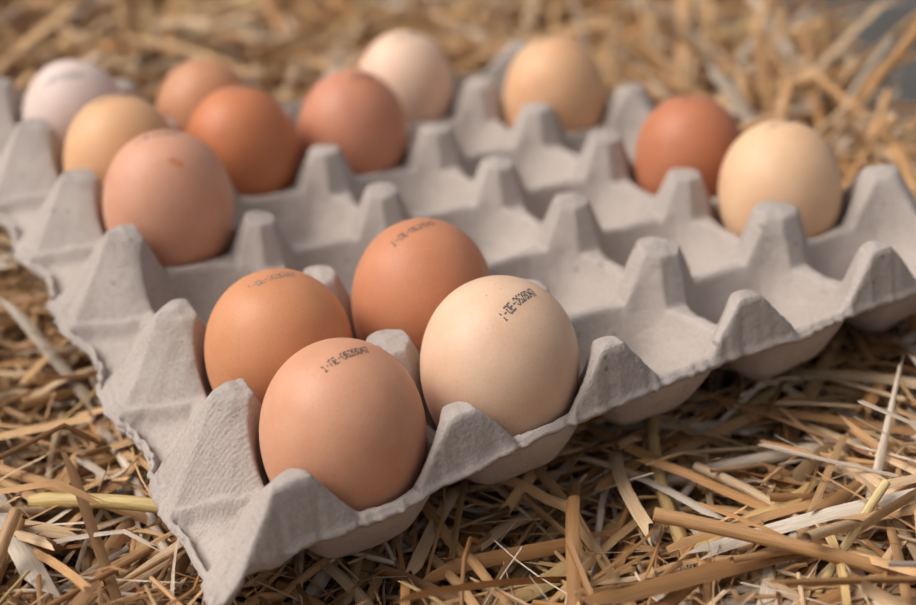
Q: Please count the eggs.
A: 14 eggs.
